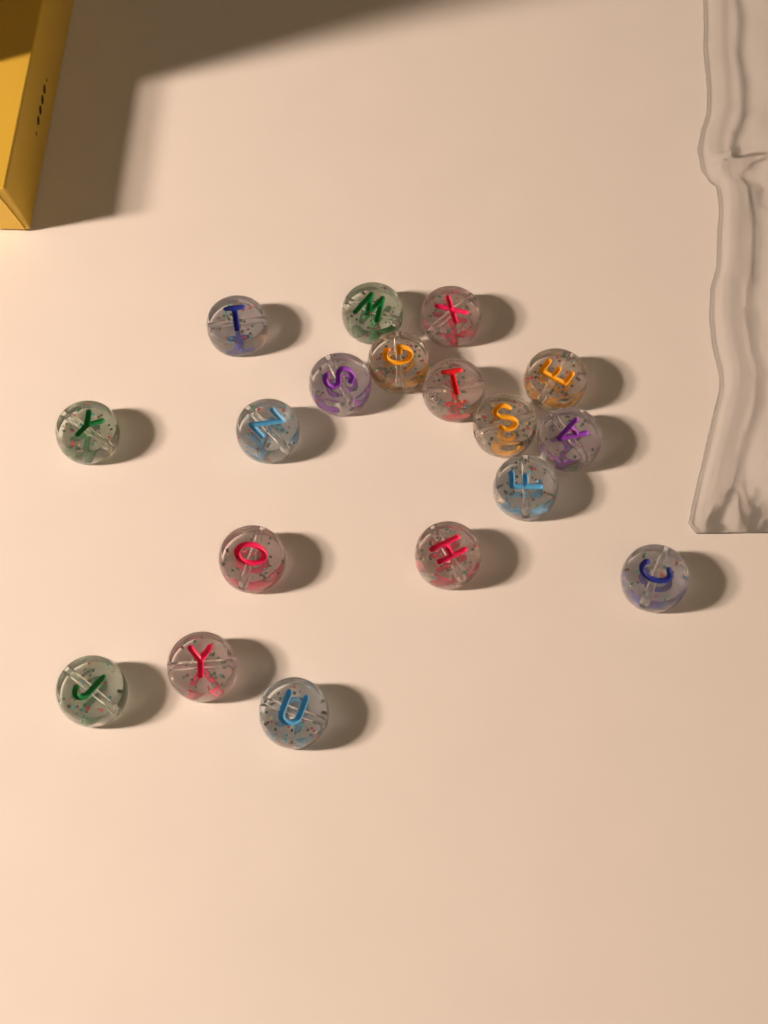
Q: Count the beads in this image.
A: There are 18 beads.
